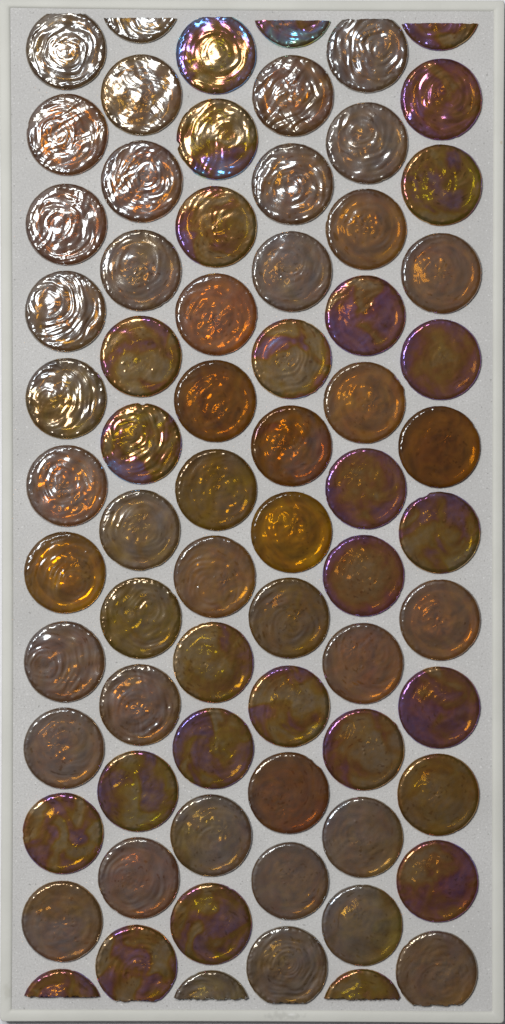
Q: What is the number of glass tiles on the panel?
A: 72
